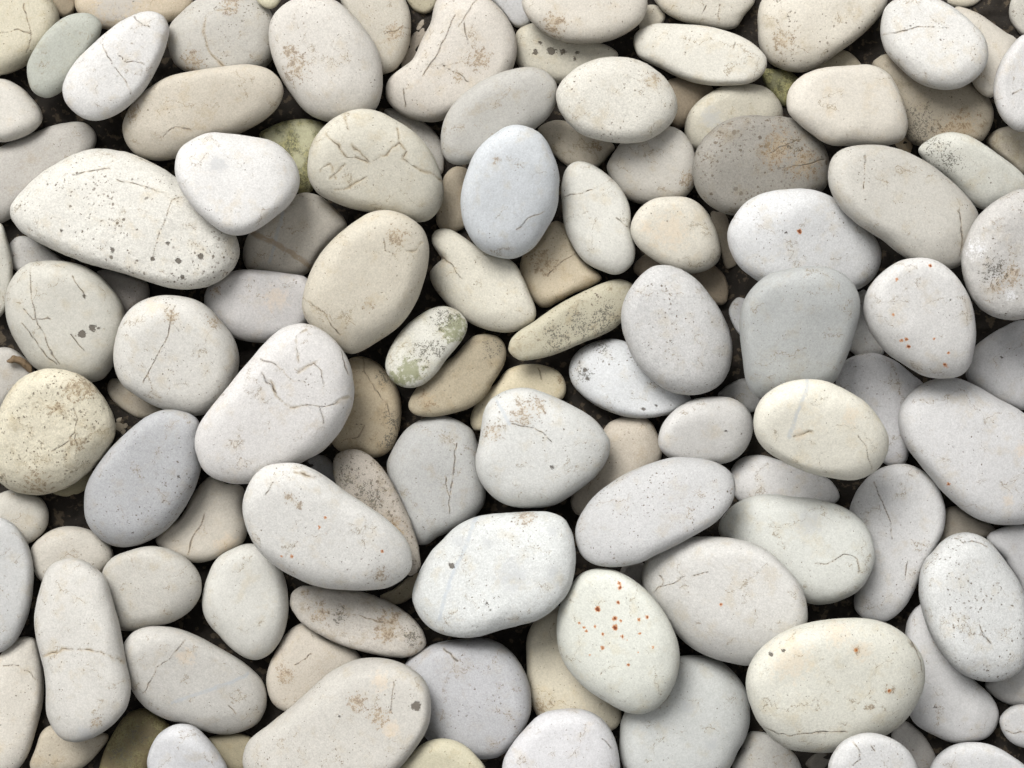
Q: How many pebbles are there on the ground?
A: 137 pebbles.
